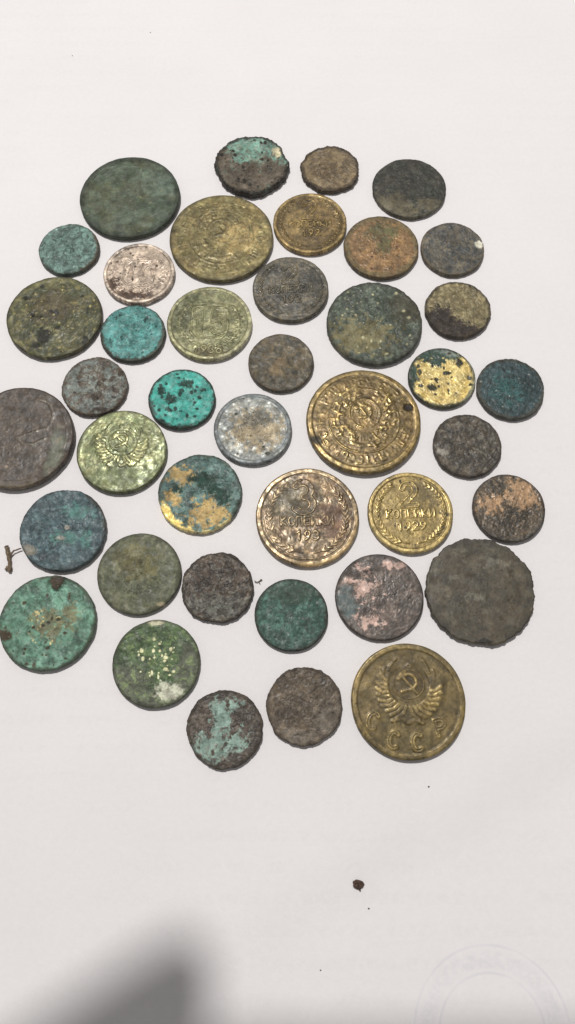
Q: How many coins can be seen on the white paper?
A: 41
